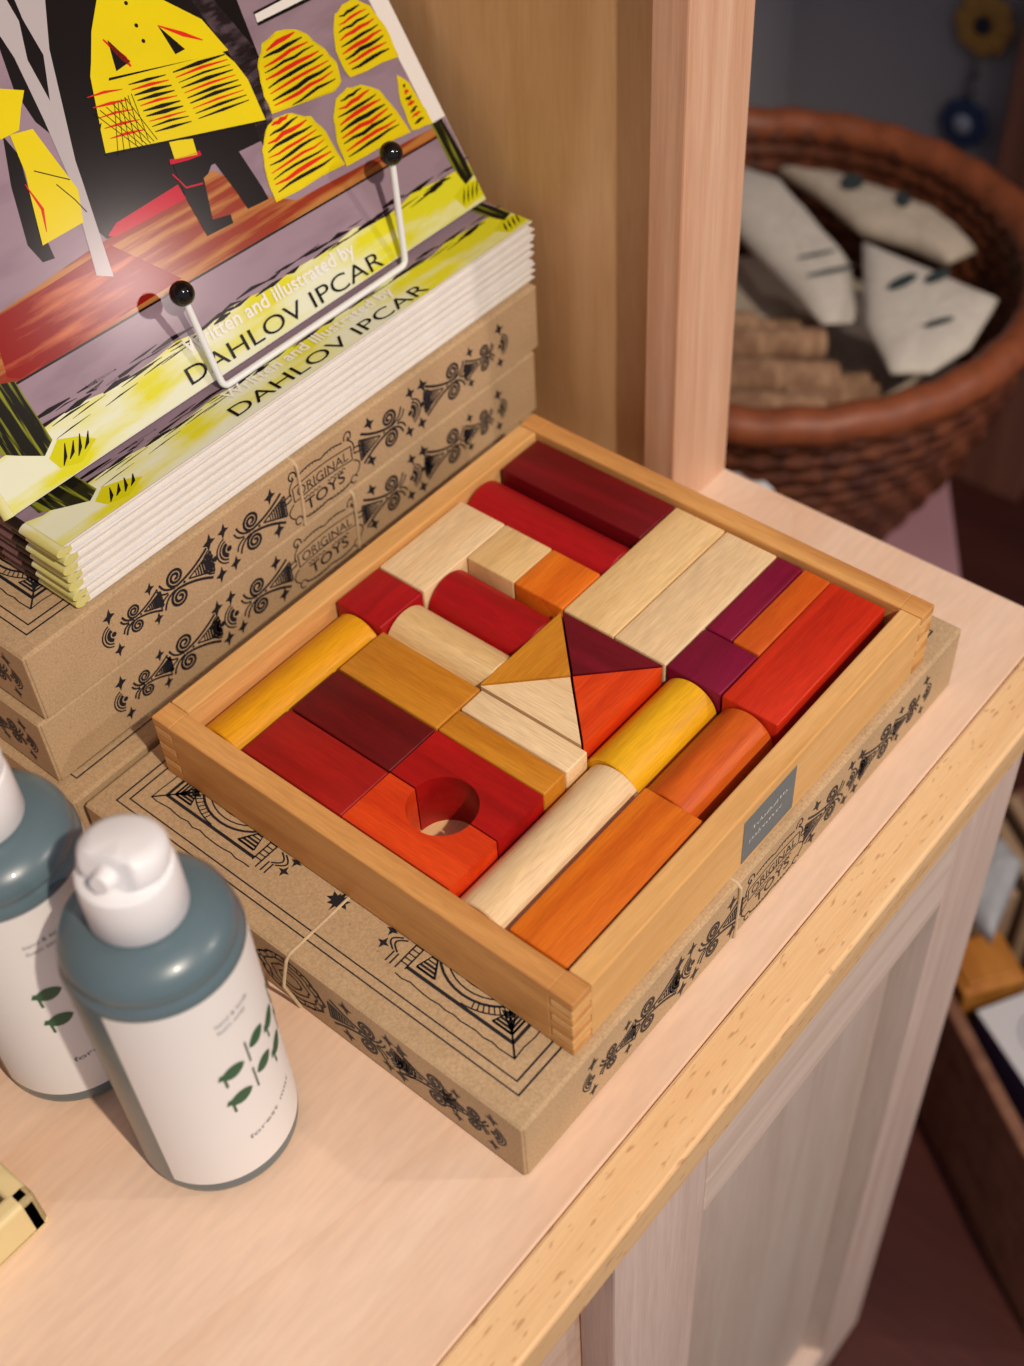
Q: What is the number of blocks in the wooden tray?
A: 30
